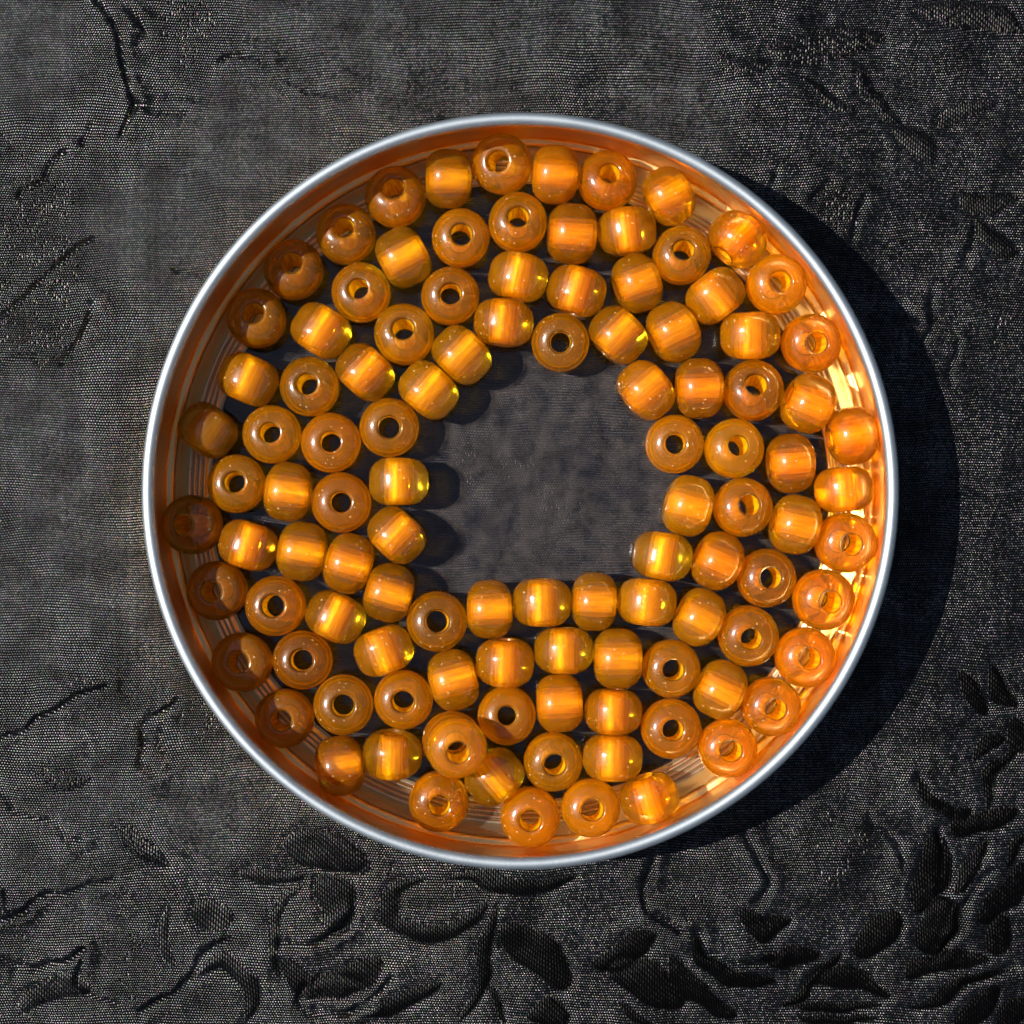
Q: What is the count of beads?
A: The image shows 107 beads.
